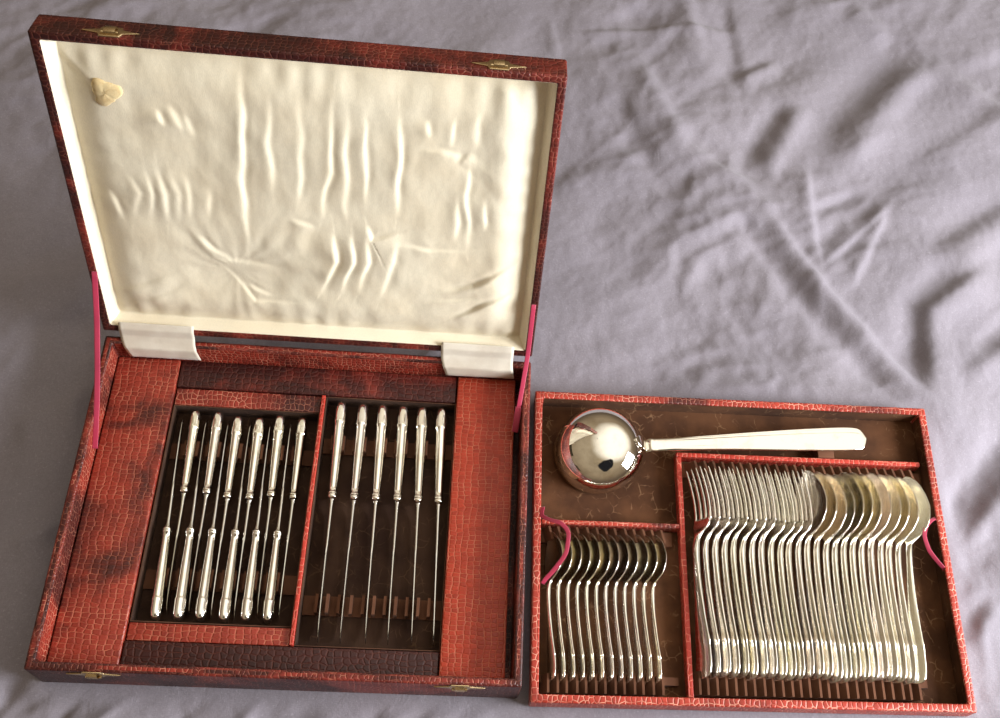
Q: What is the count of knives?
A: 18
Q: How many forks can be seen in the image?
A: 12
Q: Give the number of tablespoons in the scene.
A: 12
